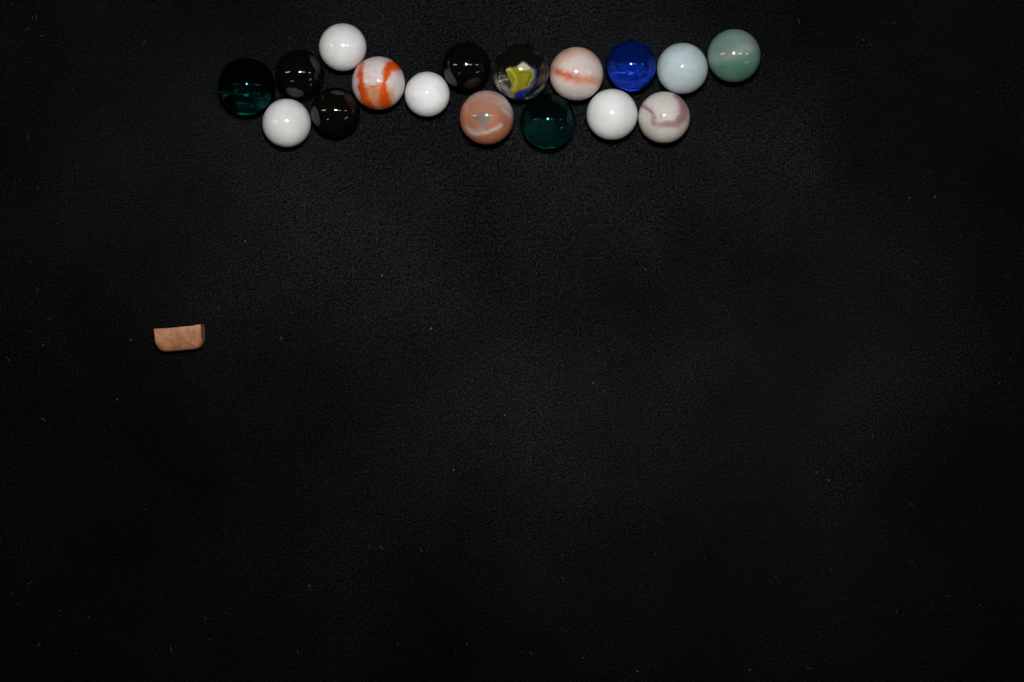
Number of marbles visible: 17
